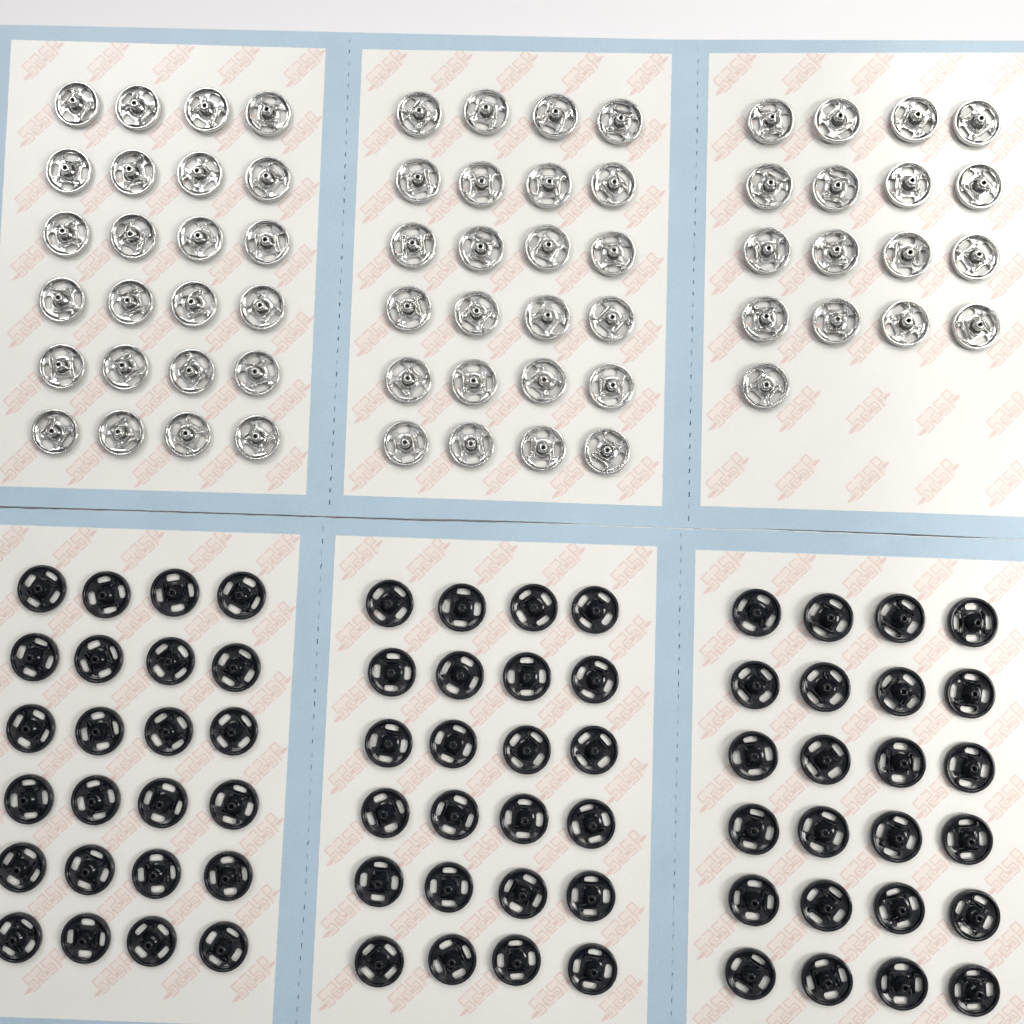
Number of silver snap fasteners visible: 65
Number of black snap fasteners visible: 72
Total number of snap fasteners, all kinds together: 137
